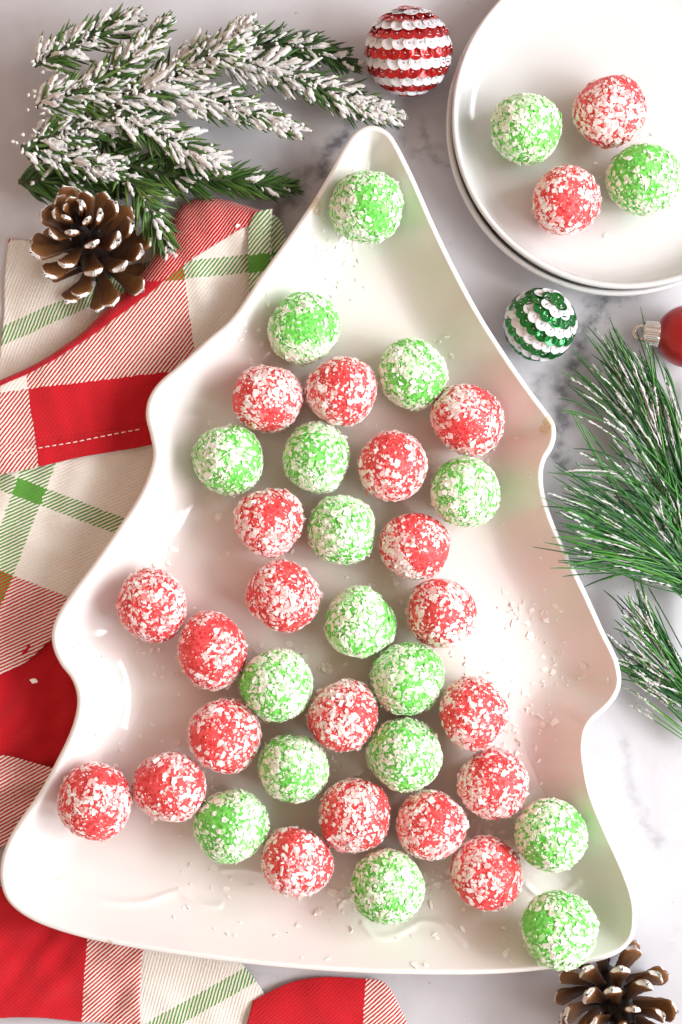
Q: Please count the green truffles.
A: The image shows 18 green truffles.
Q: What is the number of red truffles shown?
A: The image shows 22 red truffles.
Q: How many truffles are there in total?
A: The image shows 40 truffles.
